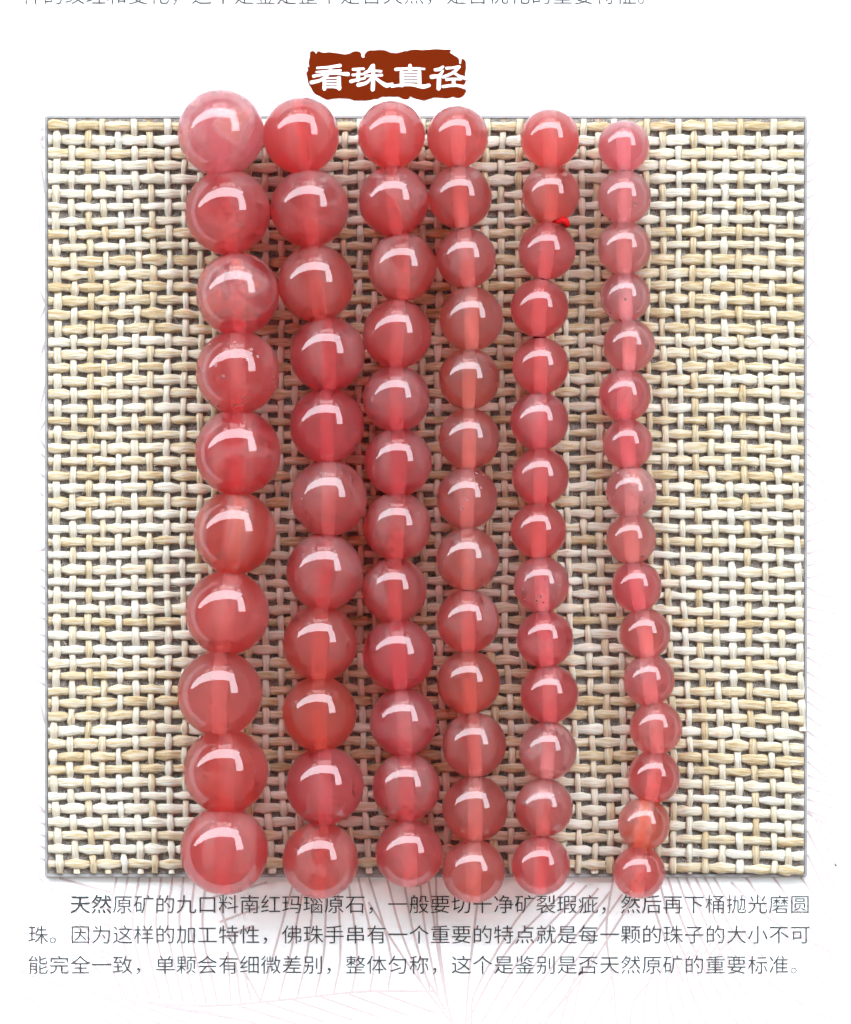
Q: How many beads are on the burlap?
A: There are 76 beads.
